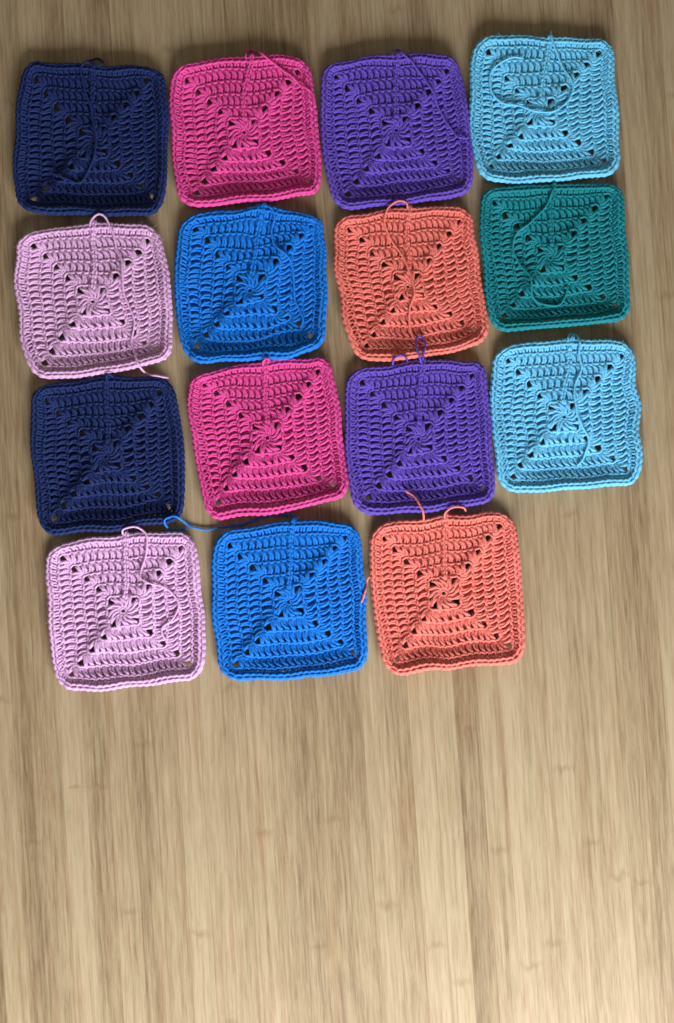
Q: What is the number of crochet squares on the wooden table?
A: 15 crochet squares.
